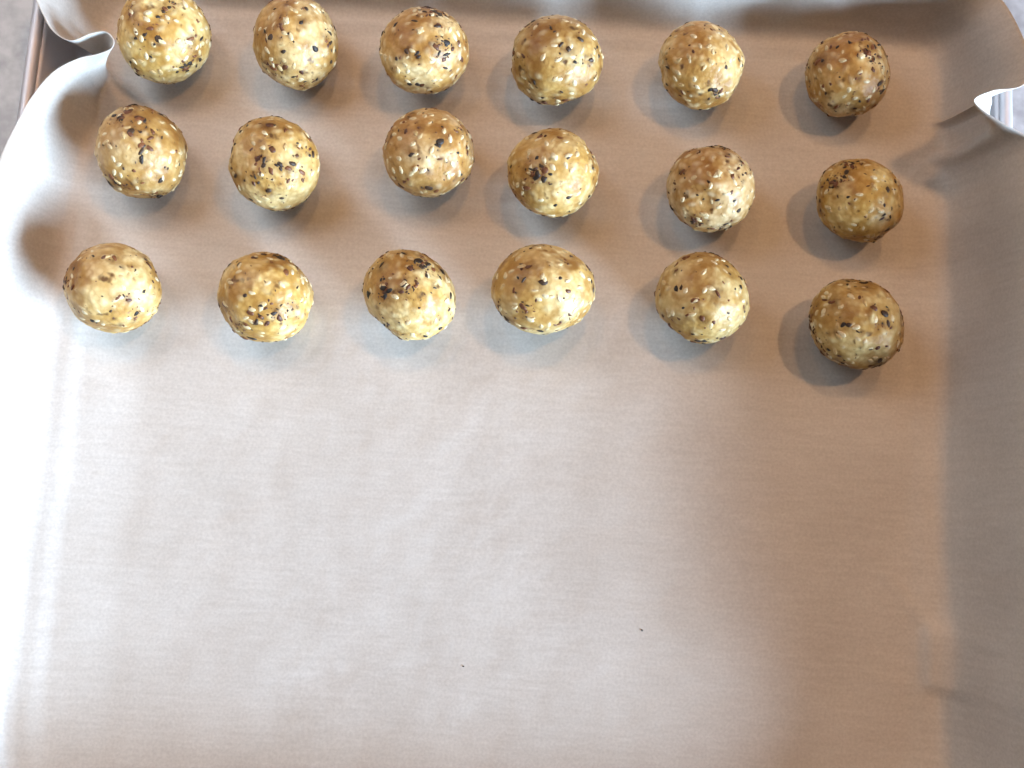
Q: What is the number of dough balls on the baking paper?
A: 18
